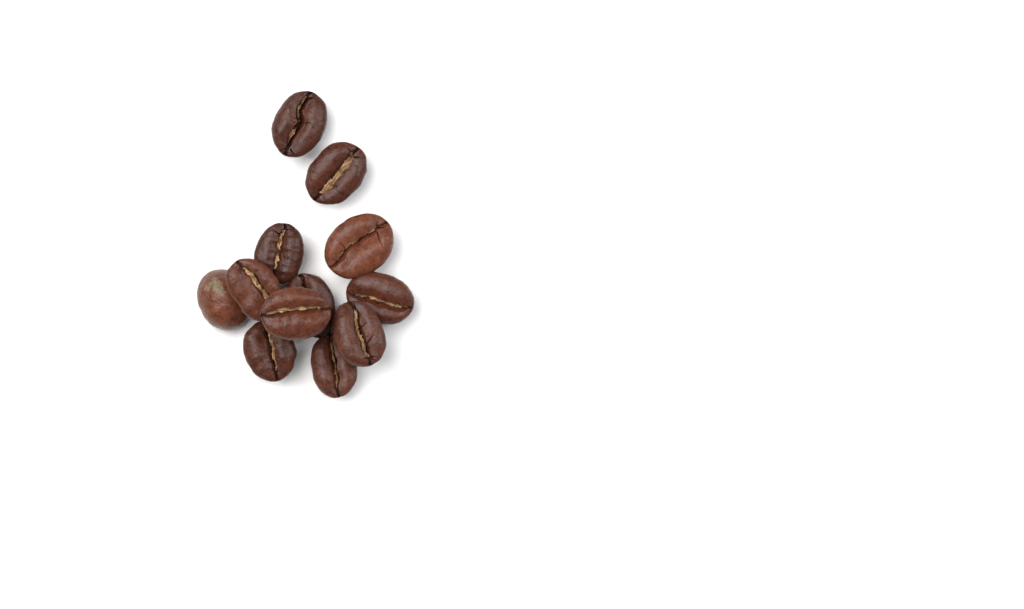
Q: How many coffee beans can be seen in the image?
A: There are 12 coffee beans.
